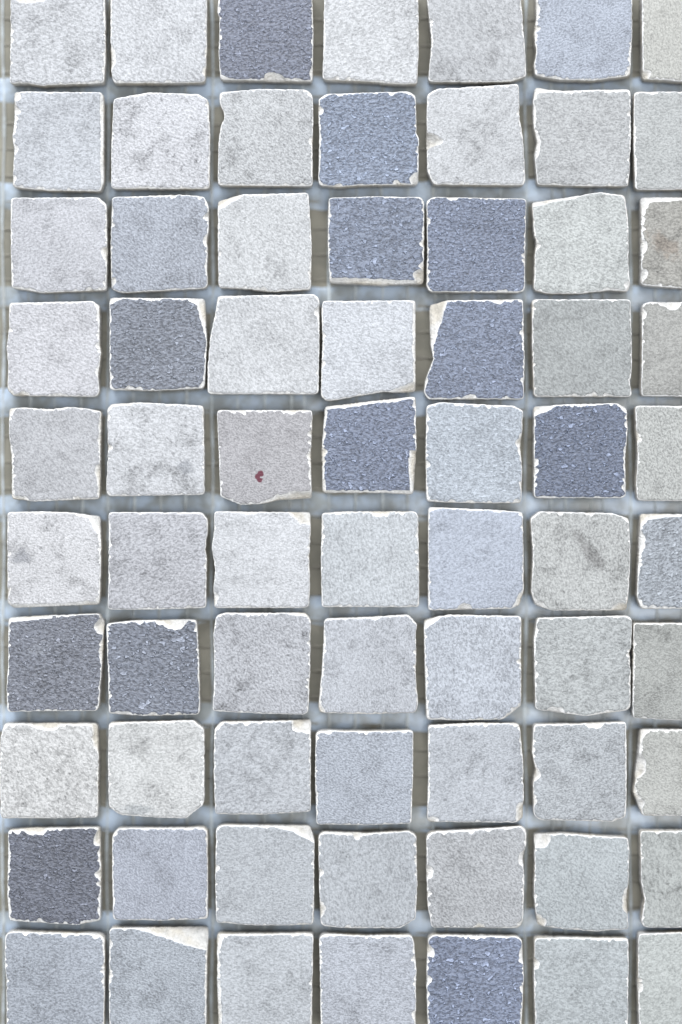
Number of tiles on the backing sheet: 70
